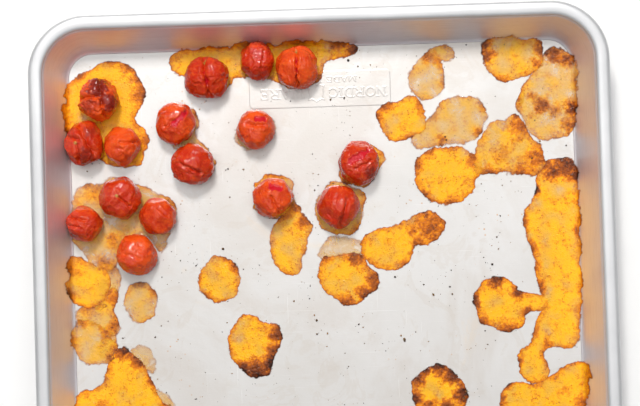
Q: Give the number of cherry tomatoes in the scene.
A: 16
